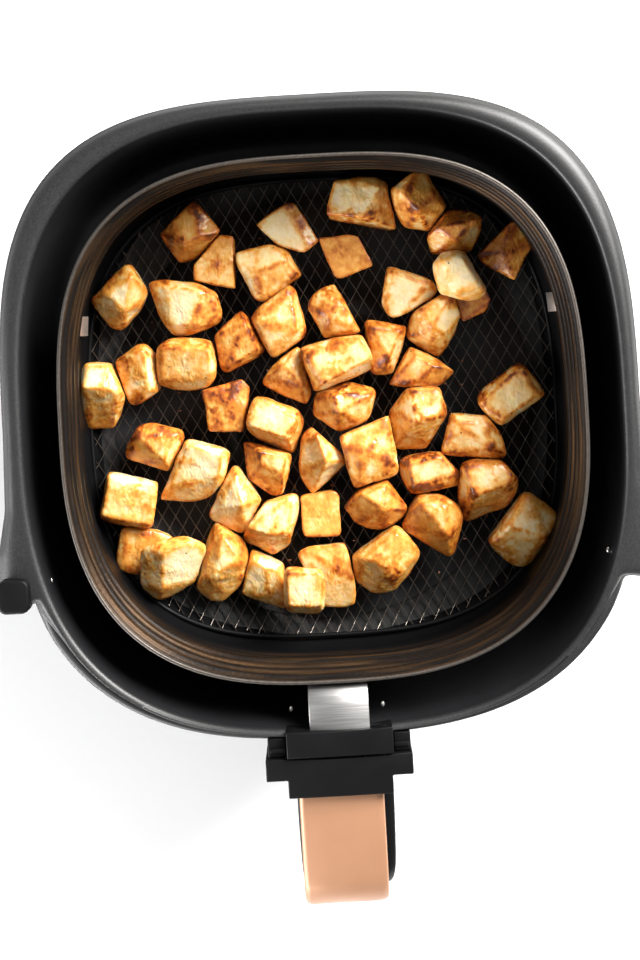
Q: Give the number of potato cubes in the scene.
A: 52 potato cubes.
